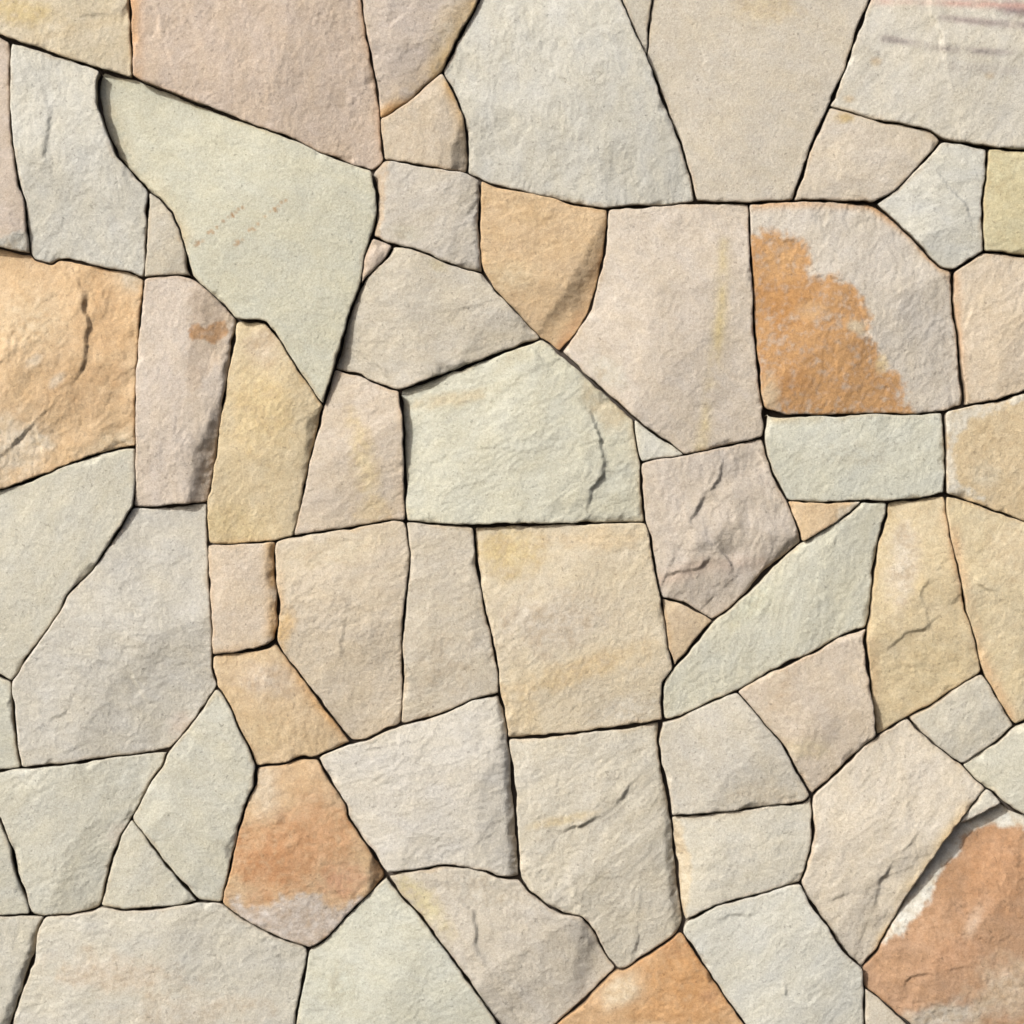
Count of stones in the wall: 66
